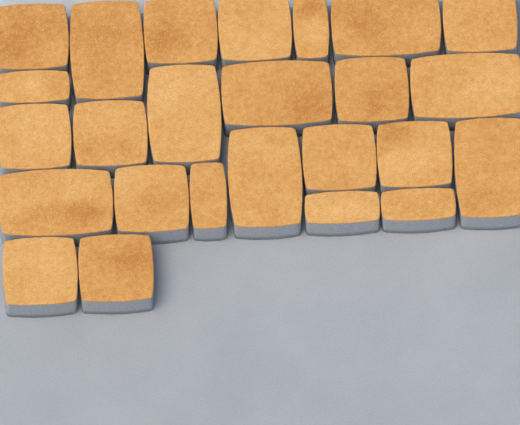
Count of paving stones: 25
